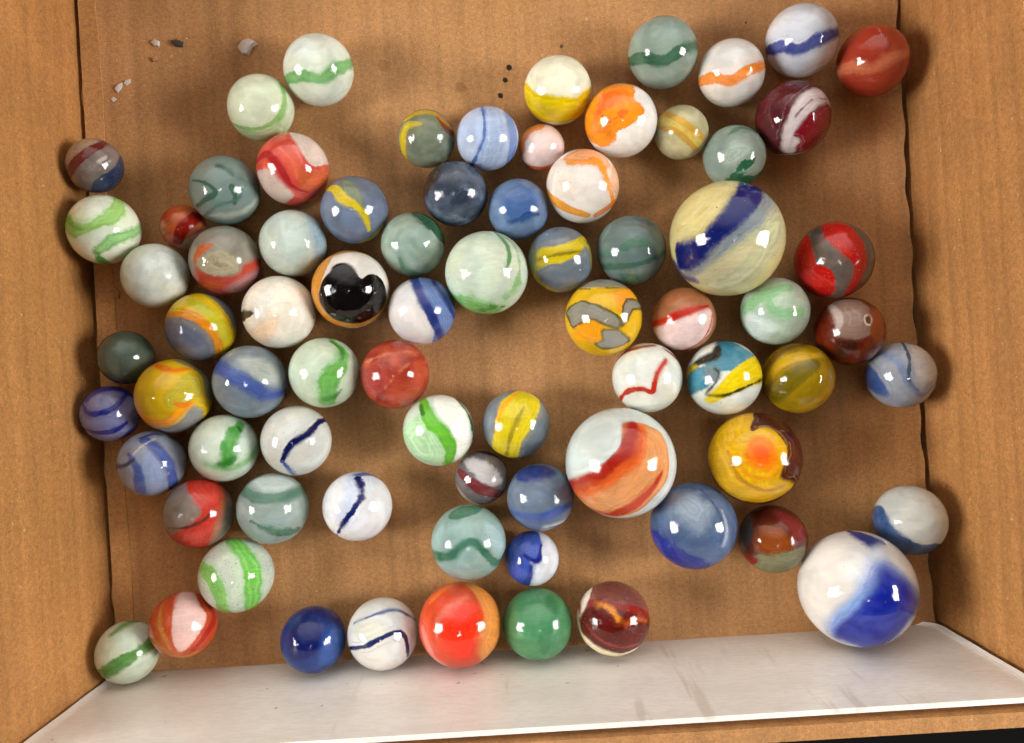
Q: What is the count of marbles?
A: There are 76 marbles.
